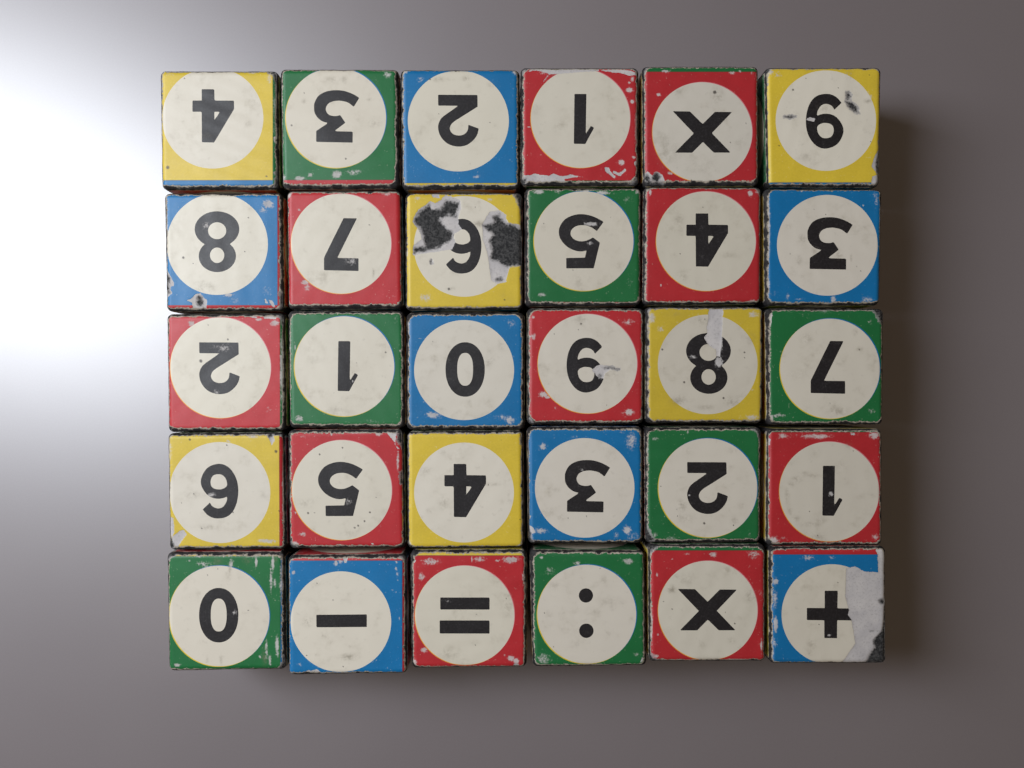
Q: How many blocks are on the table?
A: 30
